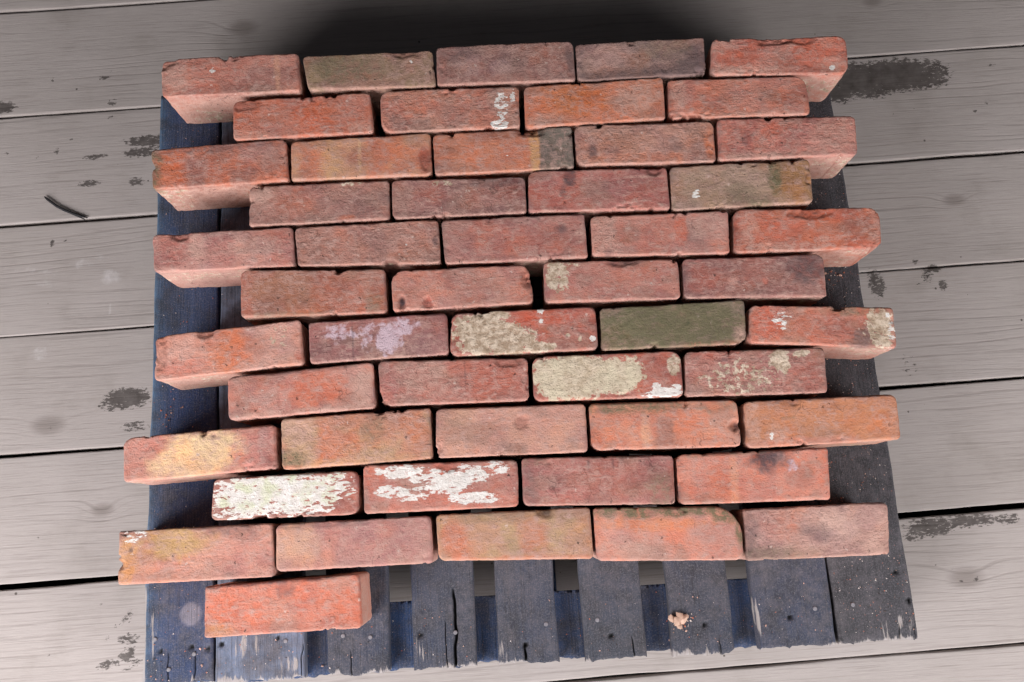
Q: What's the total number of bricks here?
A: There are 51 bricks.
